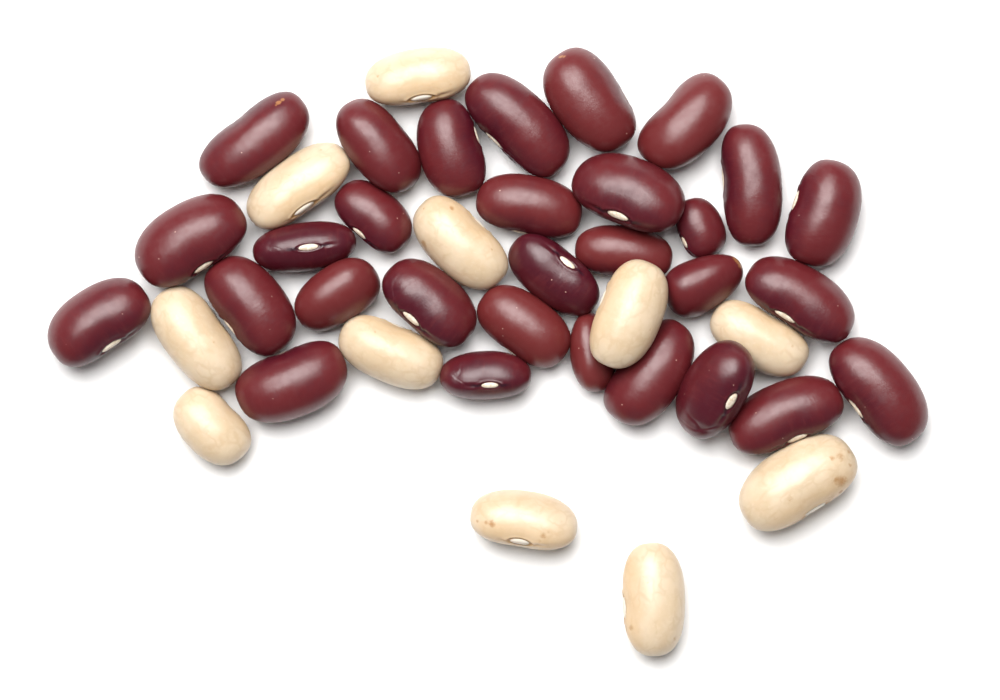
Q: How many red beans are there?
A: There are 30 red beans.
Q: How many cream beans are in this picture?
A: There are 11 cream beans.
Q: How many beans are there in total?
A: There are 41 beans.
